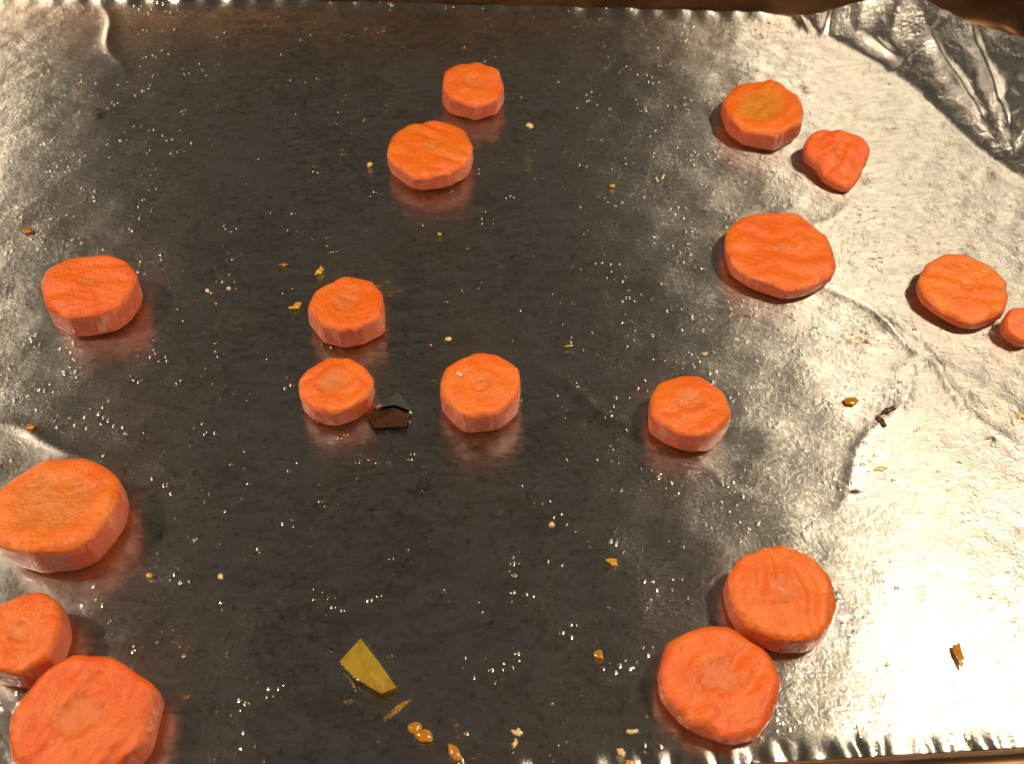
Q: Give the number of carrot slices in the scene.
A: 17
